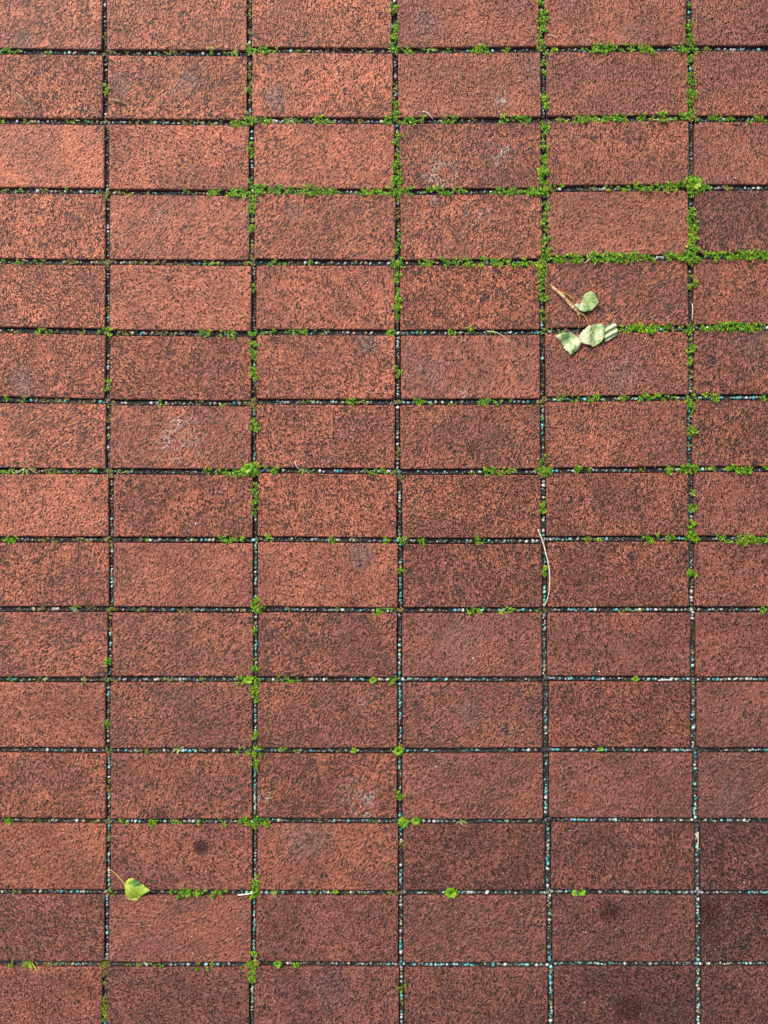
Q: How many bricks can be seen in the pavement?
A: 90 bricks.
